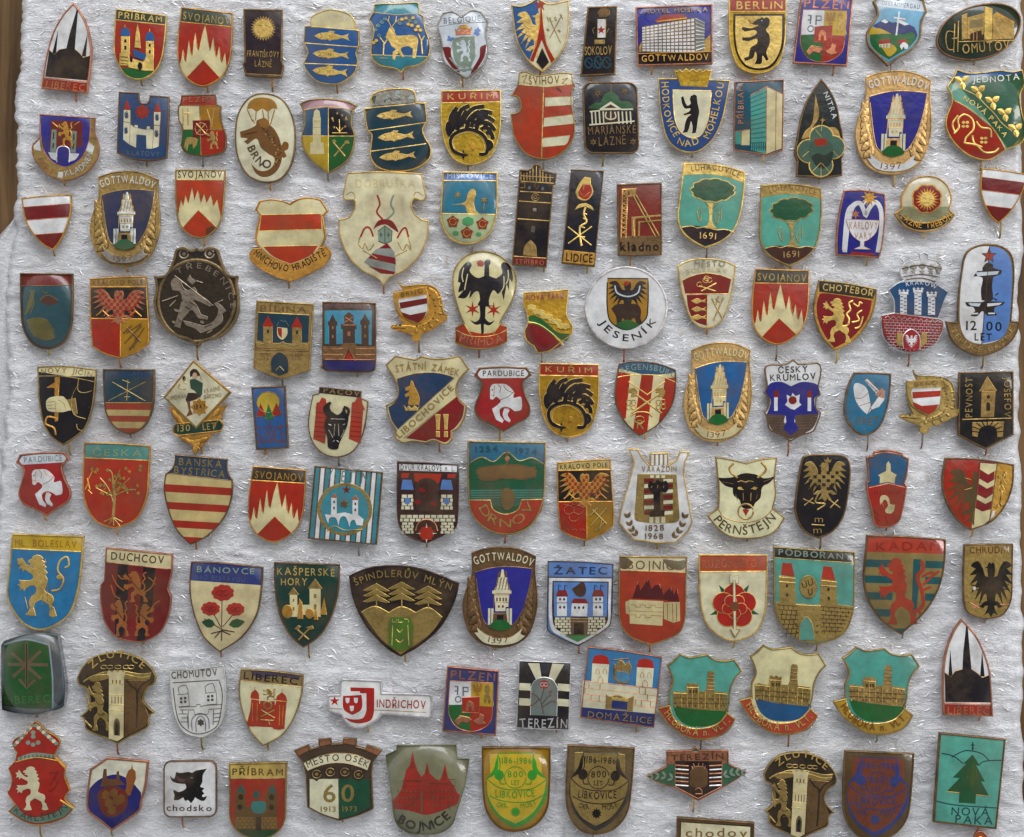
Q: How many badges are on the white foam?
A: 121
